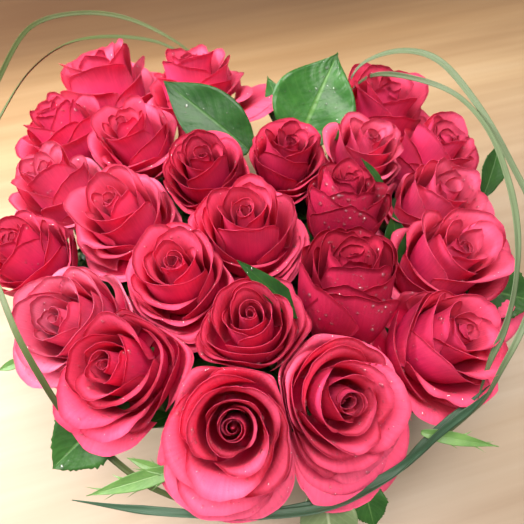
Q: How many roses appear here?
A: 24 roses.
